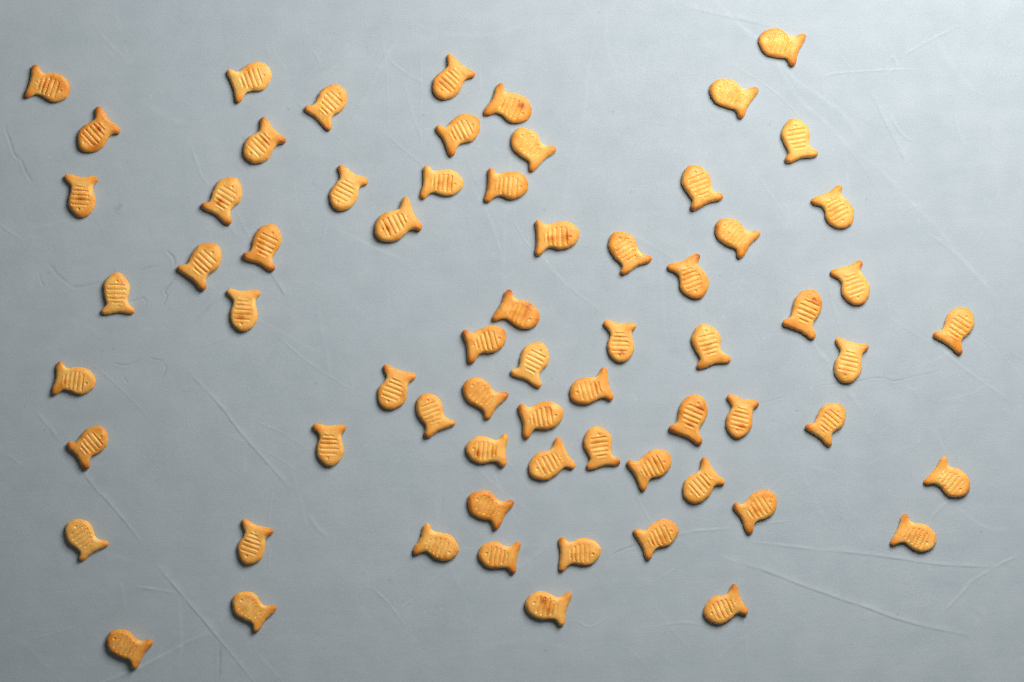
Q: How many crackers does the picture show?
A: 67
